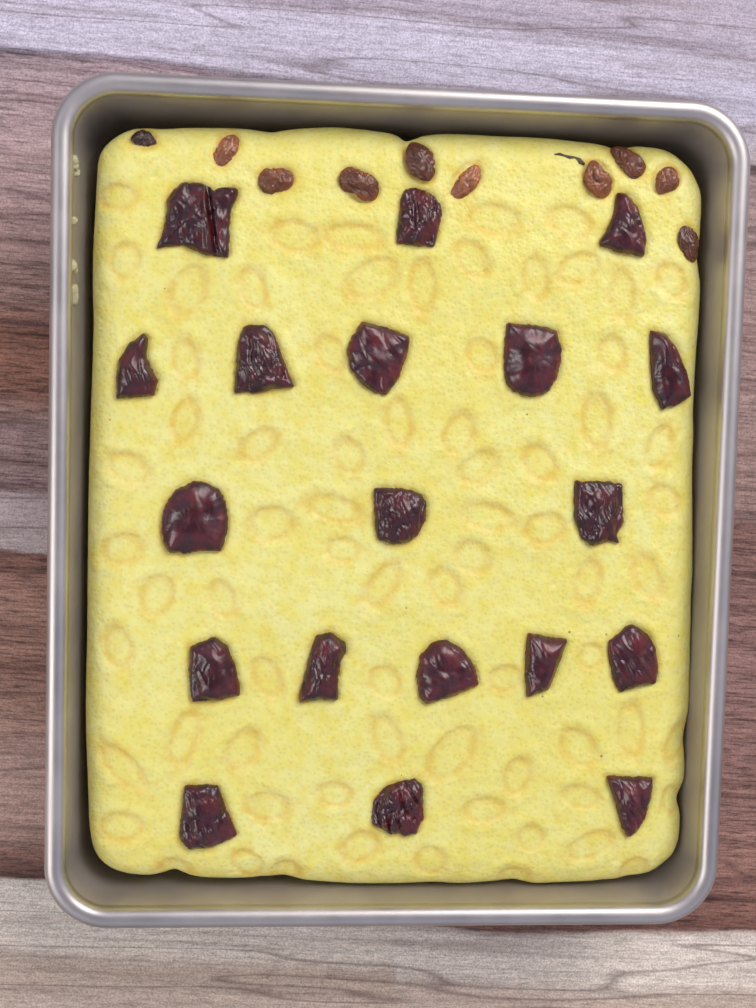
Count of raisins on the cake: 10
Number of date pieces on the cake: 19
